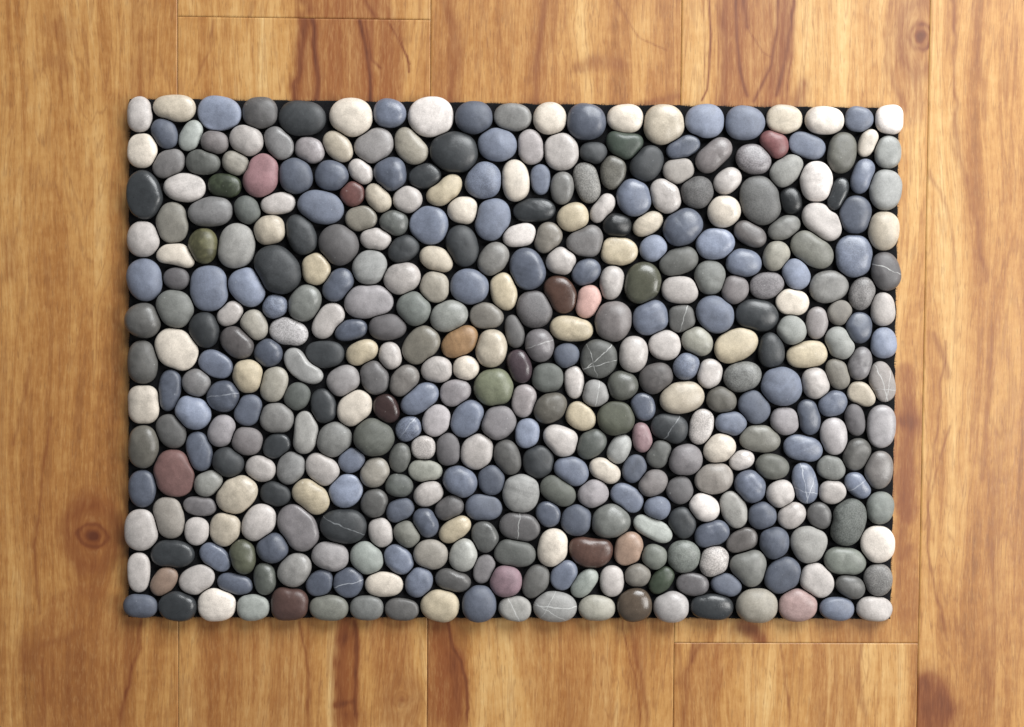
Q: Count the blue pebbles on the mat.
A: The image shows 94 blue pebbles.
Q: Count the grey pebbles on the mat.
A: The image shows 172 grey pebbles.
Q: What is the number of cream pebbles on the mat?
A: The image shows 102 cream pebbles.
